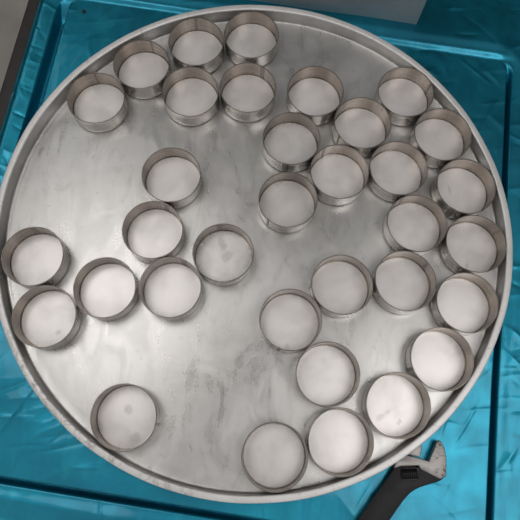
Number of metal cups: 34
